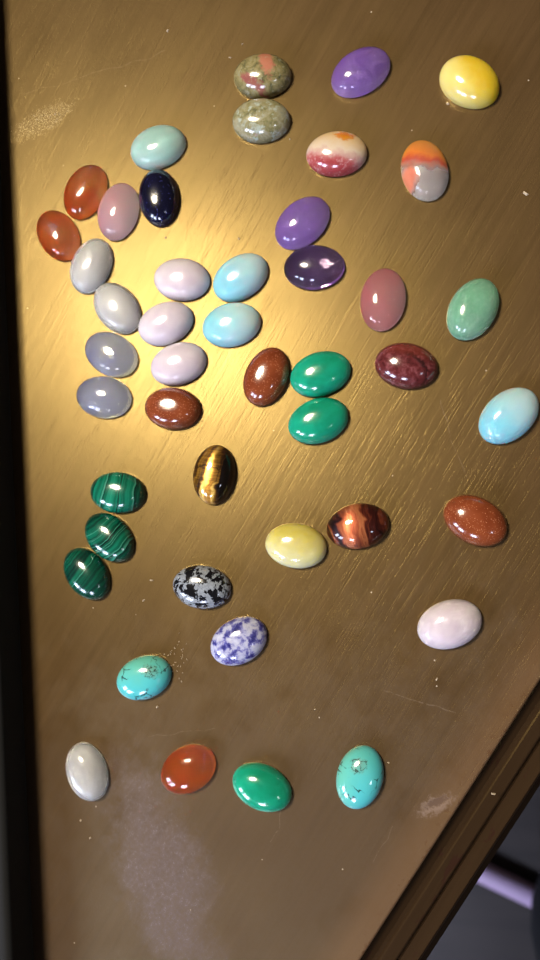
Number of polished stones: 45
